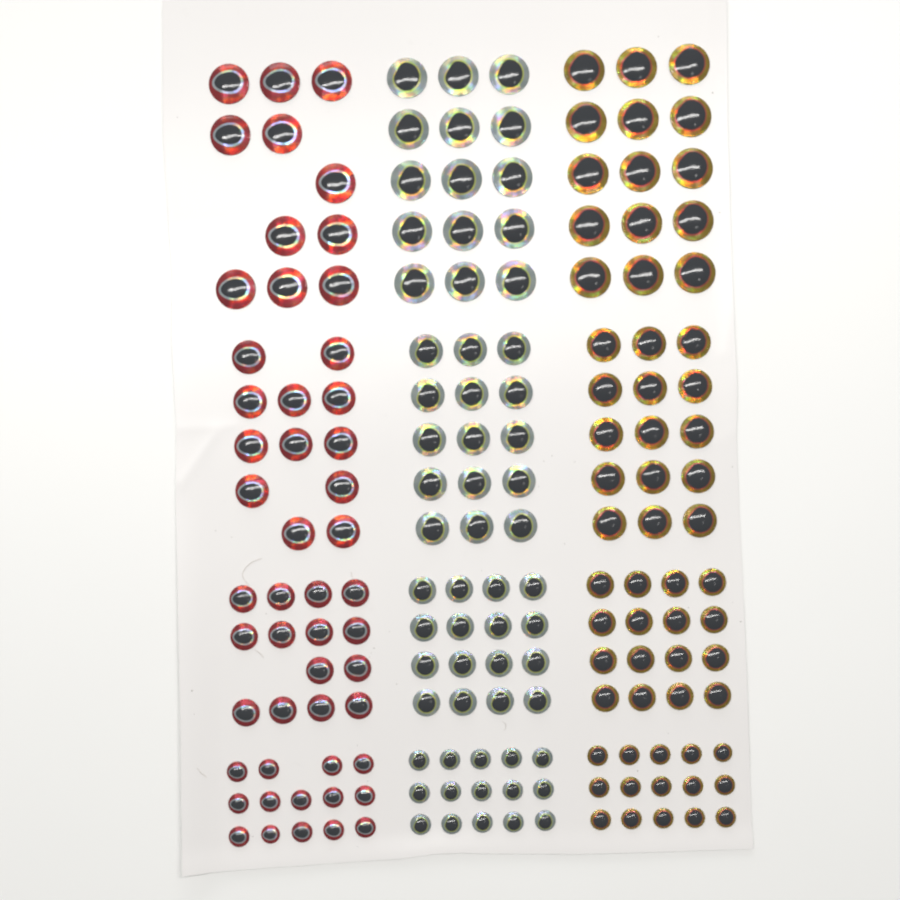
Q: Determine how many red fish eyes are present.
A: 51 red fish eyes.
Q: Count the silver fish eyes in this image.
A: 61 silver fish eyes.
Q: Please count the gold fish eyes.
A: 61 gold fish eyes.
